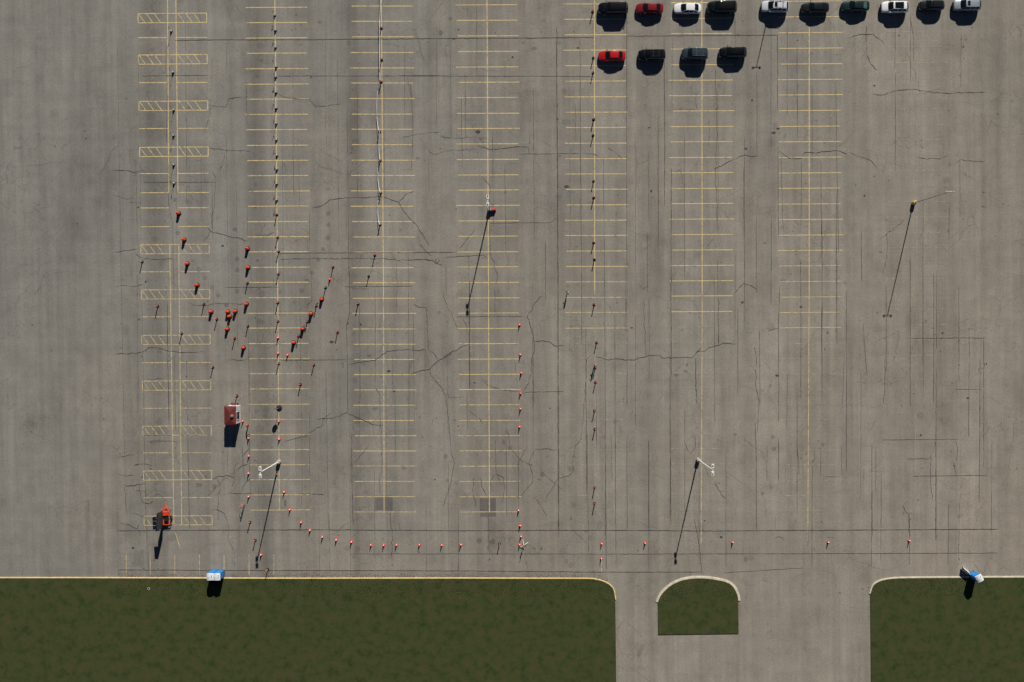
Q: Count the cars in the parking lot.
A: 14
